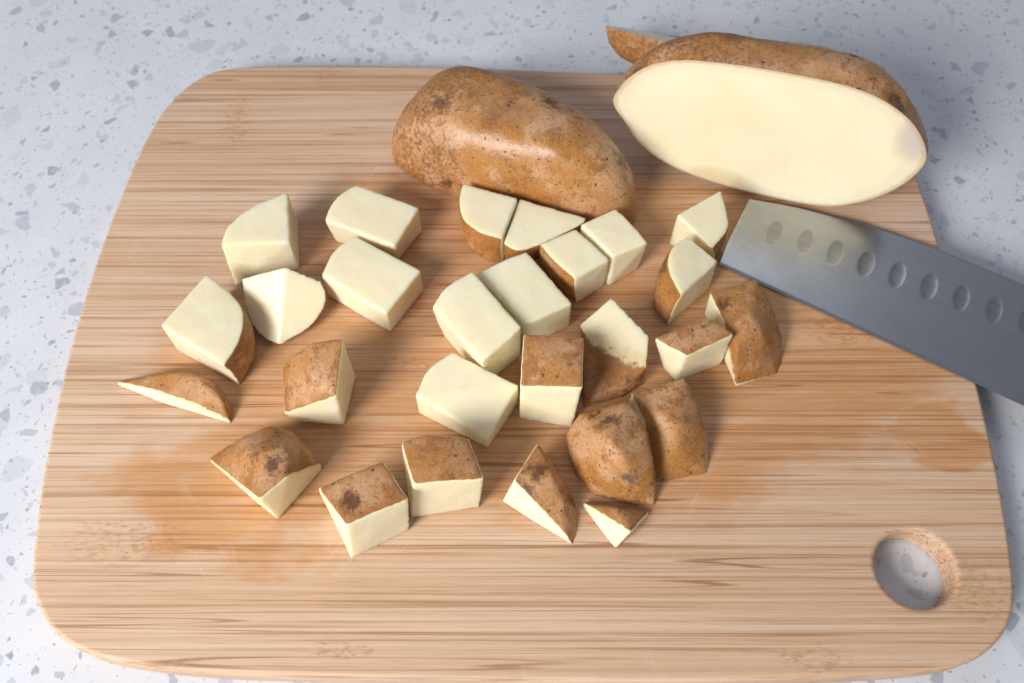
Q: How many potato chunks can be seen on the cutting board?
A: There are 27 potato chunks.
